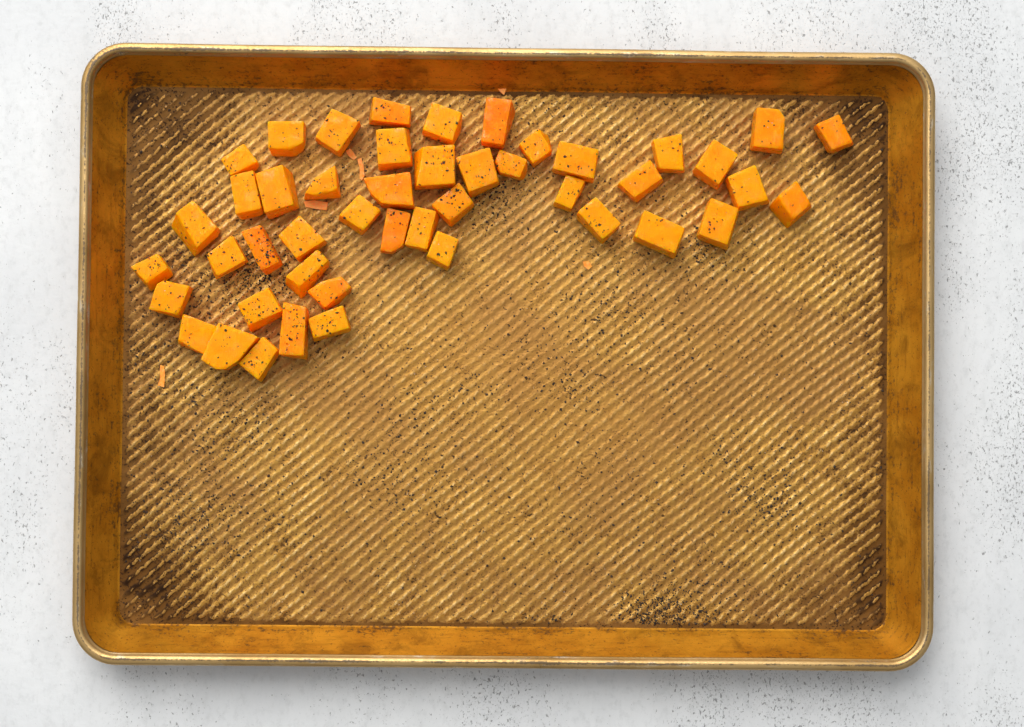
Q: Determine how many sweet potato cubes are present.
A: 46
